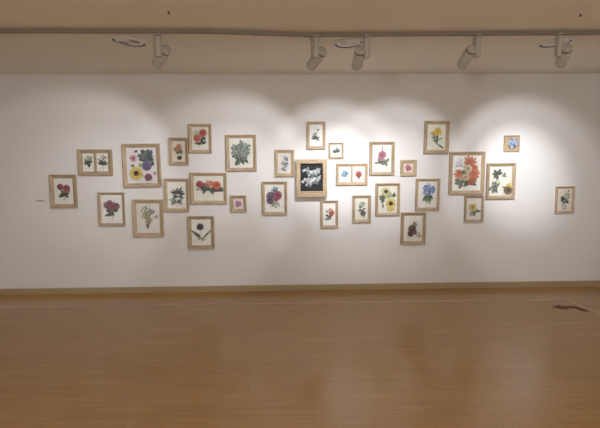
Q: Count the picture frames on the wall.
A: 31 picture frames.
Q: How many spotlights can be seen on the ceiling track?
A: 5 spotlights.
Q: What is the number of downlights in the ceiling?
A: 3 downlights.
